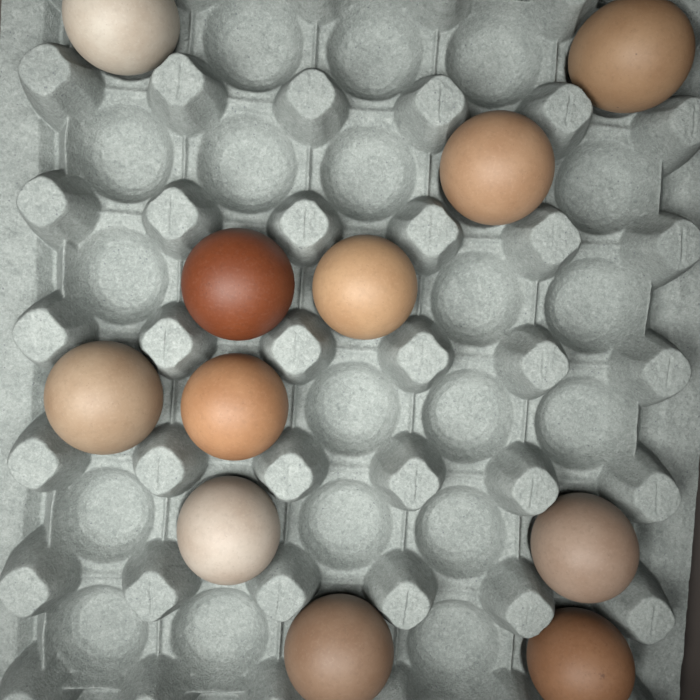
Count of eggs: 11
